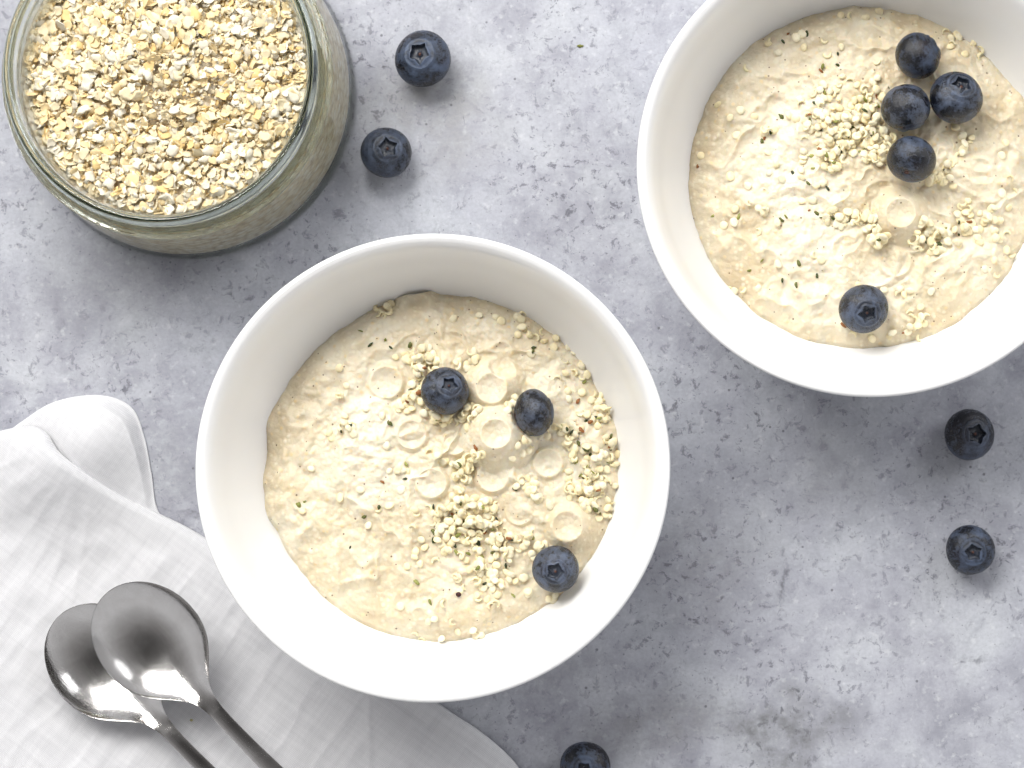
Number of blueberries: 13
